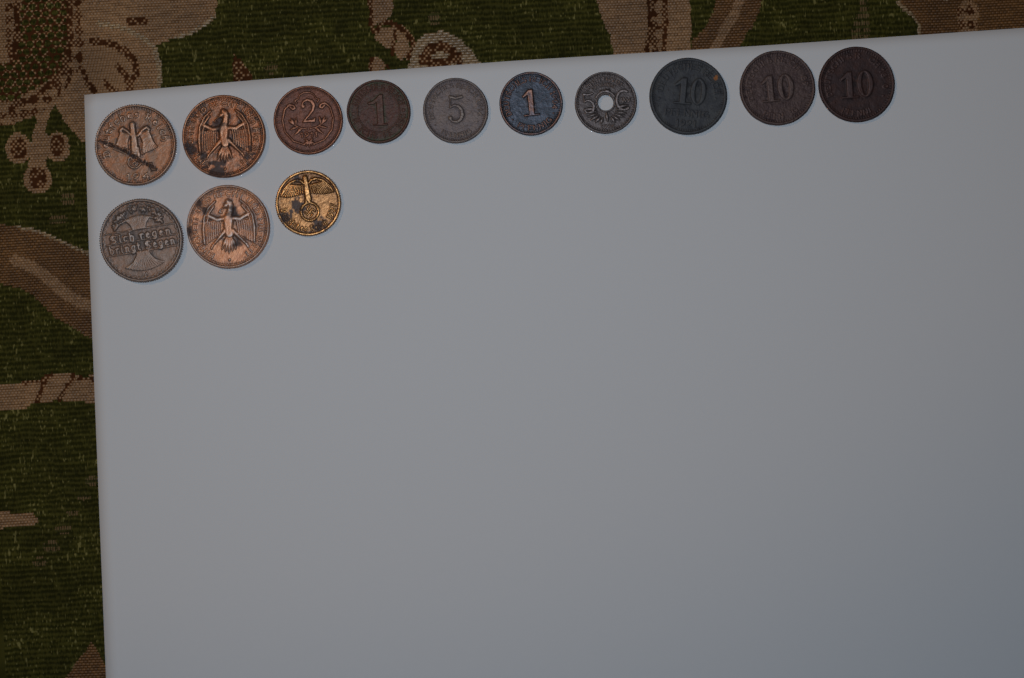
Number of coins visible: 13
